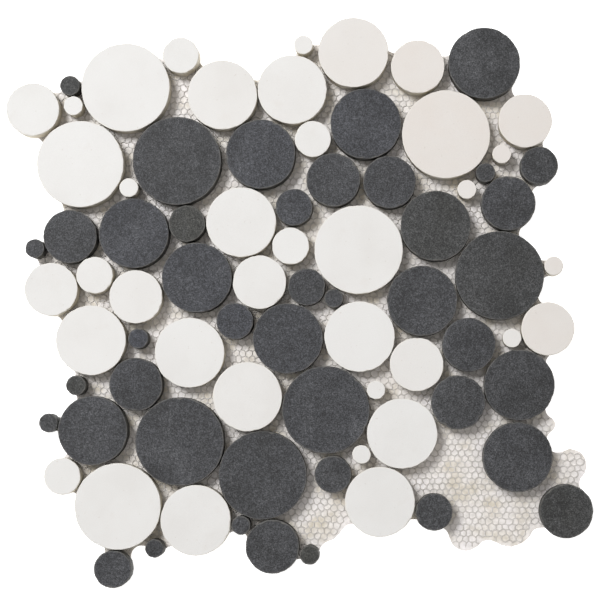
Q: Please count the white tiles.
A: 38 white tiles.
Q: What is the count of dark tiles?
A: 43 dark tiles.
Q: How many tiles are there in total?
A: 81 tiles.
